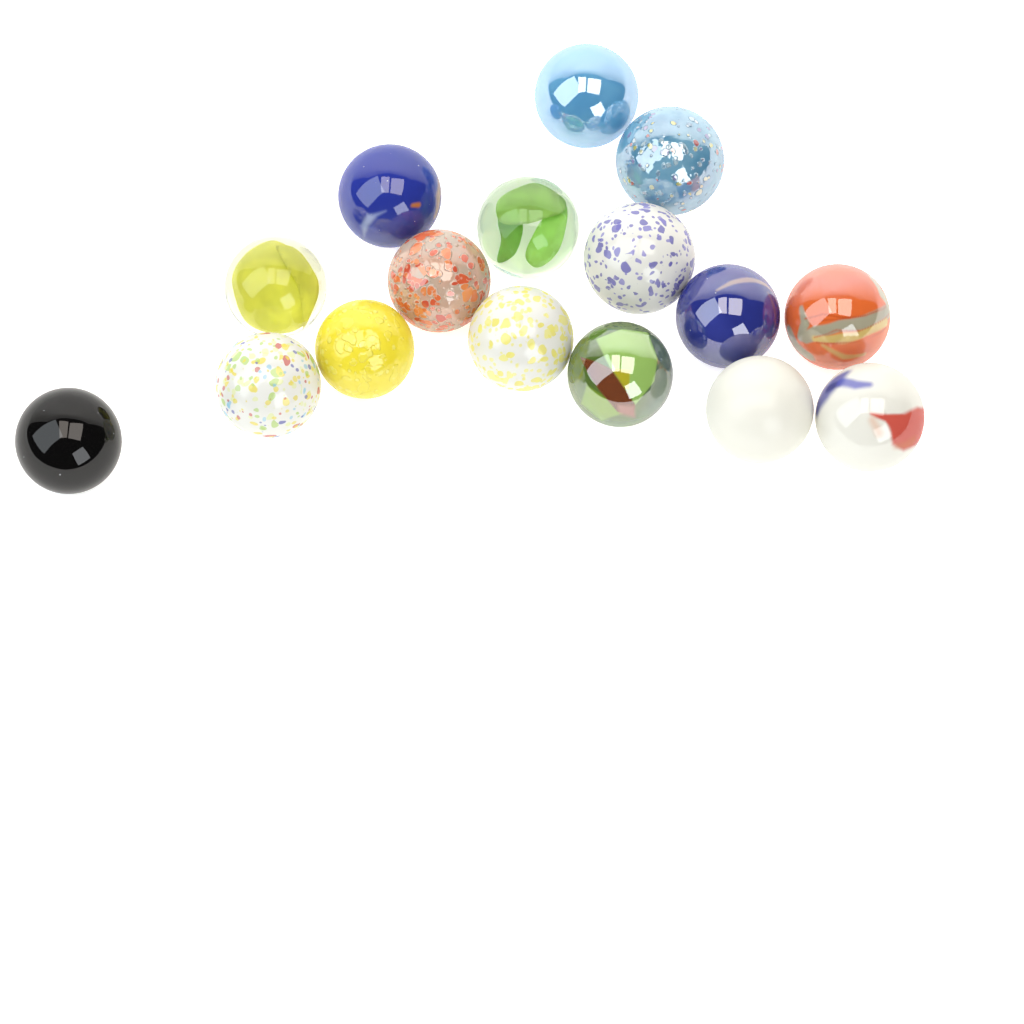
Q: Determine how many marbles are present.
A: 16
